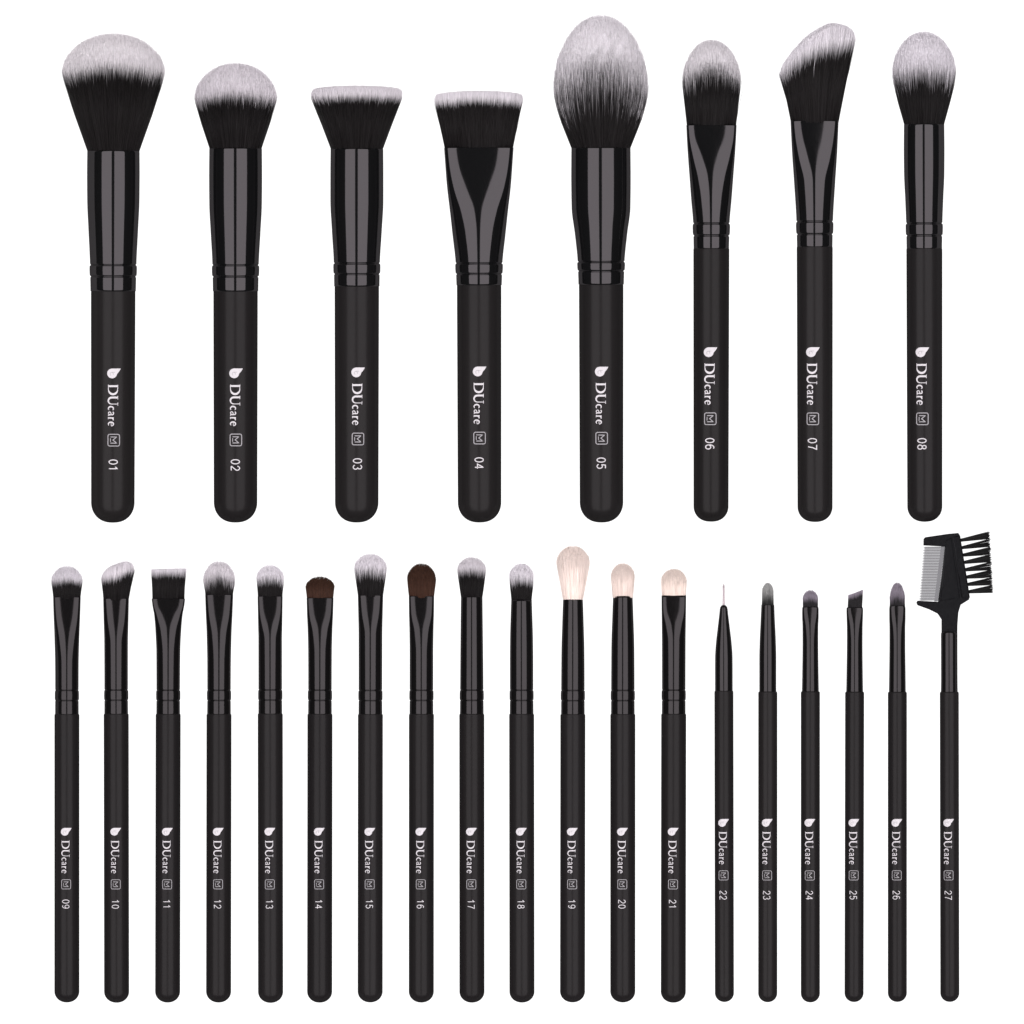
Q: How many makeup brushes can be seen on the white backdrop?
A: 27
